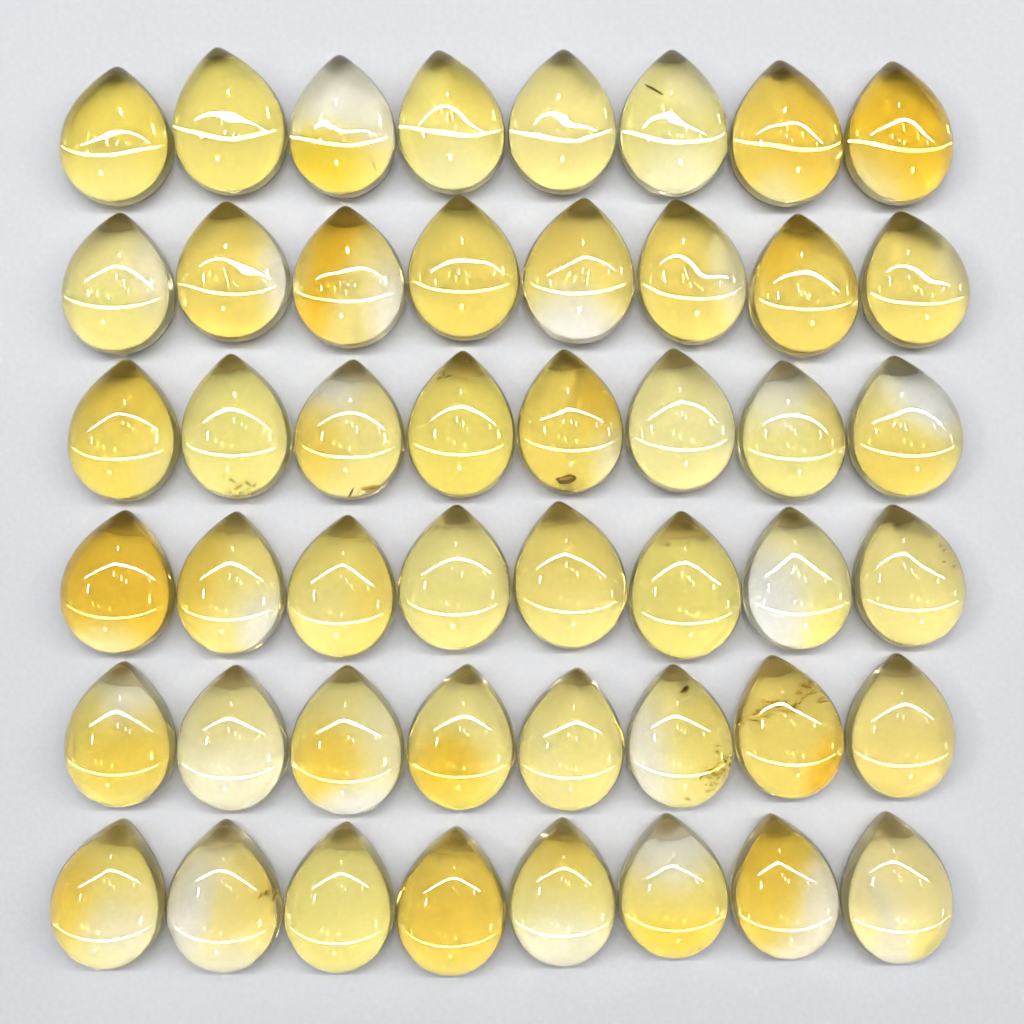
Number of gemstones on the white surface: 48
